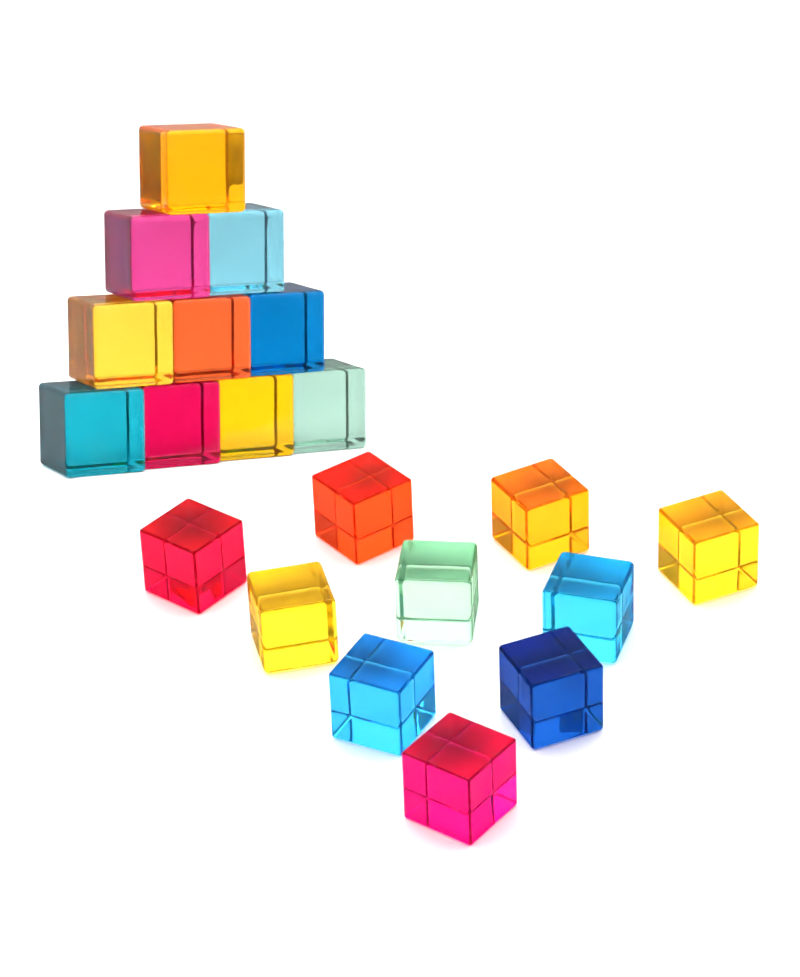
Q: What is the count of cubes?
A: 20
